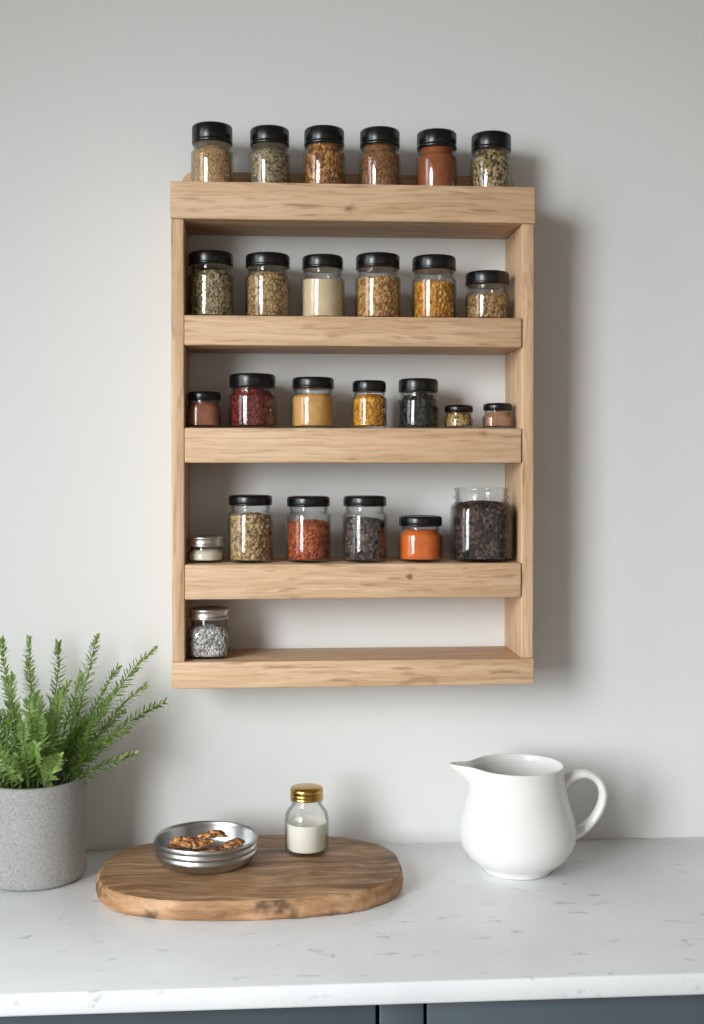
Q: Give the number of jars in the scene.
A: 26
